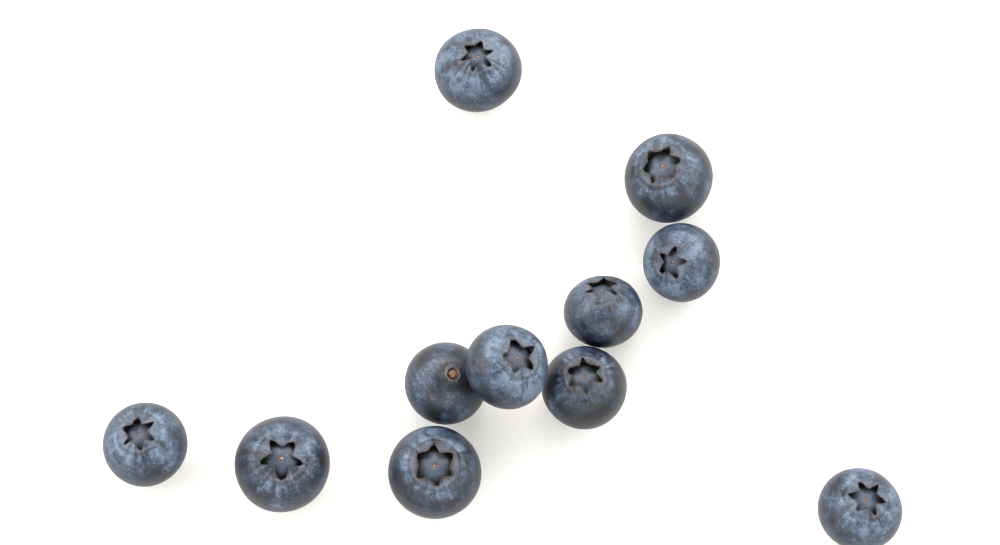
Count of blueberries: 11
